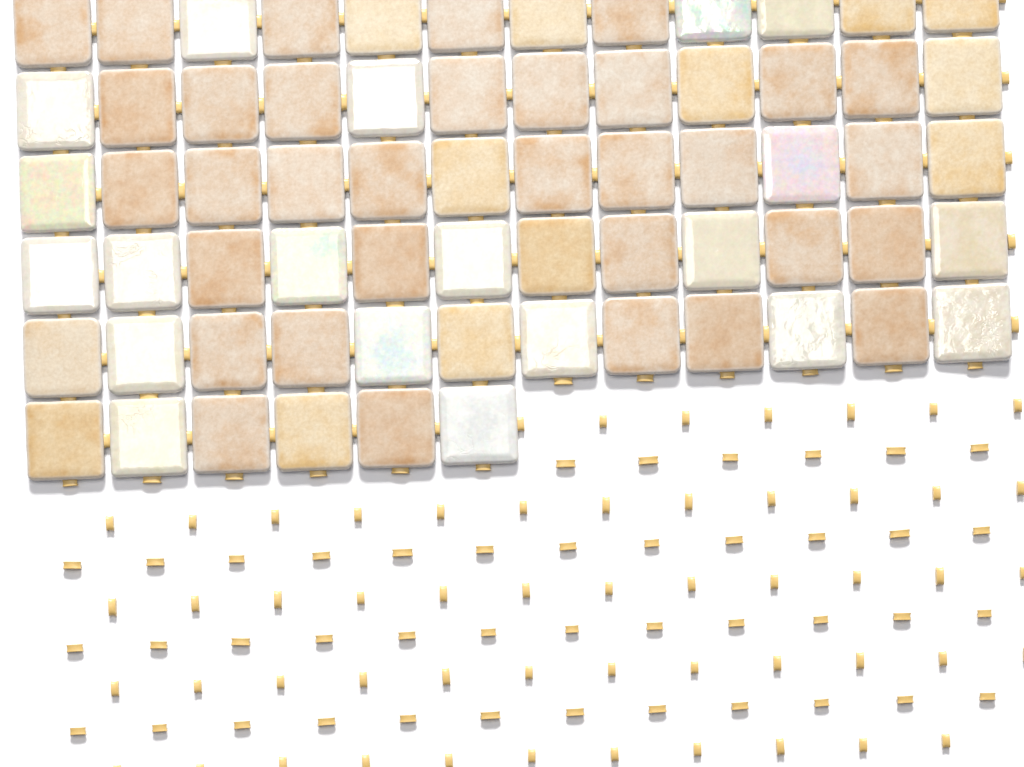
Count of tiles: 66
